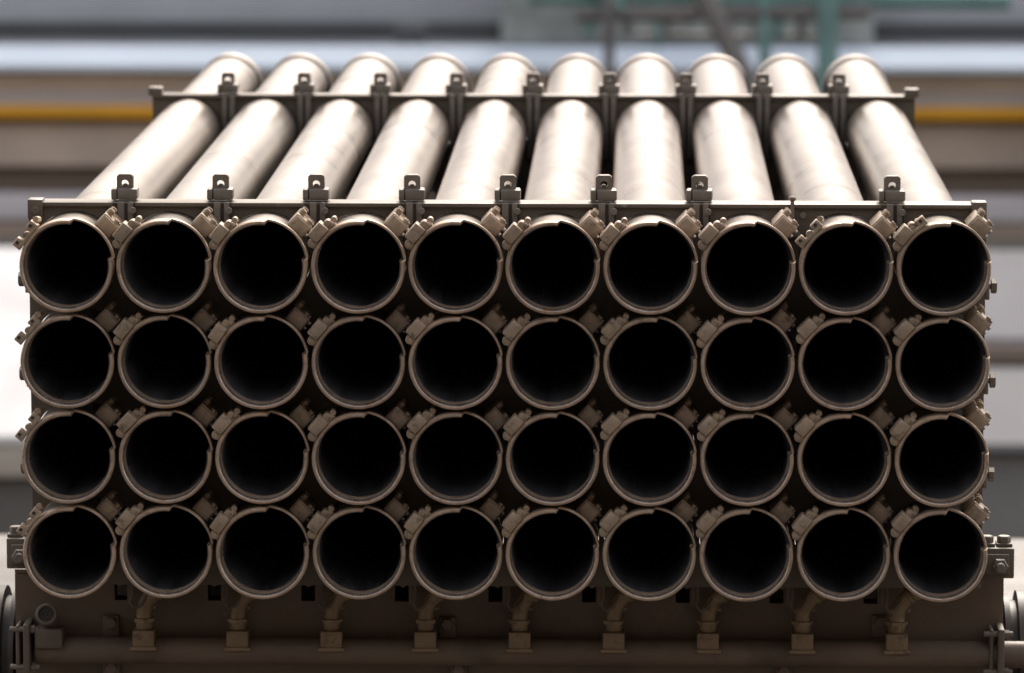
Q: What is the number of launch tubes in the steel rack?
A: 40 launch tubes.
